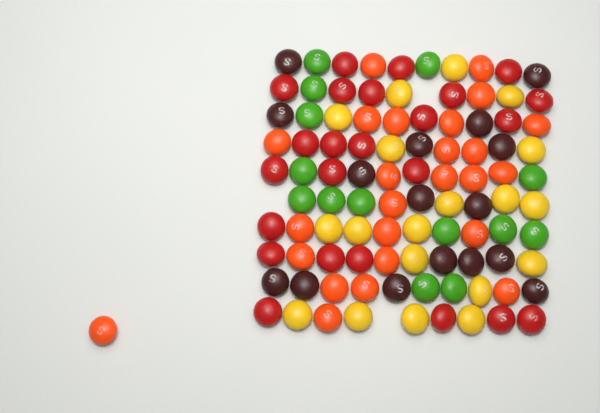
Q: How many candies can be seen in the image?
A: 98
